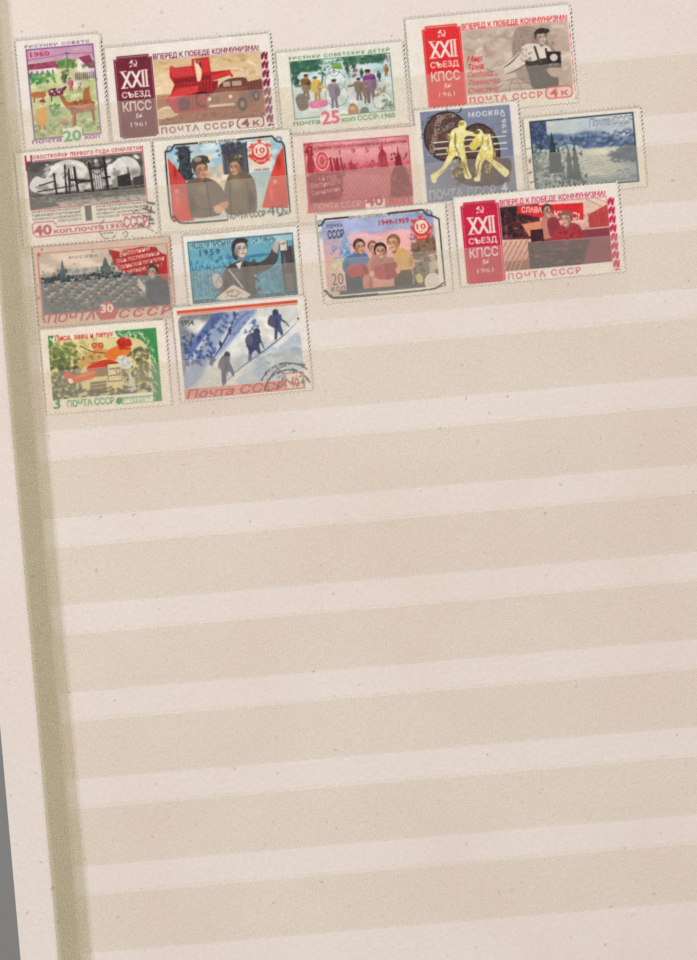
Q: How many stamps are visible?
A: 15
